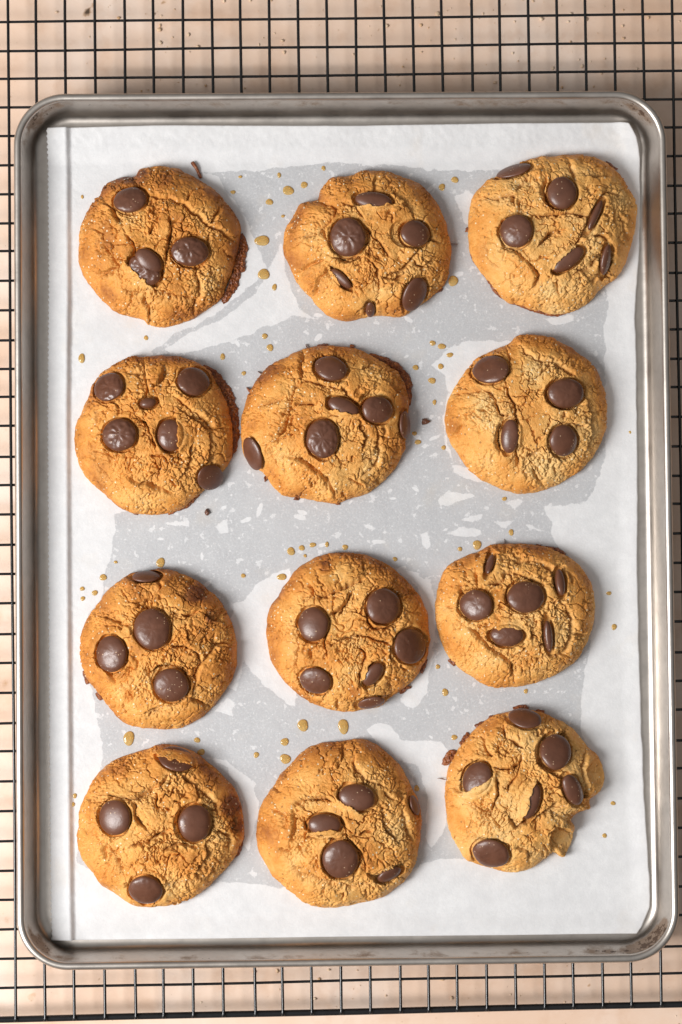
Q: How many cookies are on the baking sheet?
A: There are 12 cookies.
